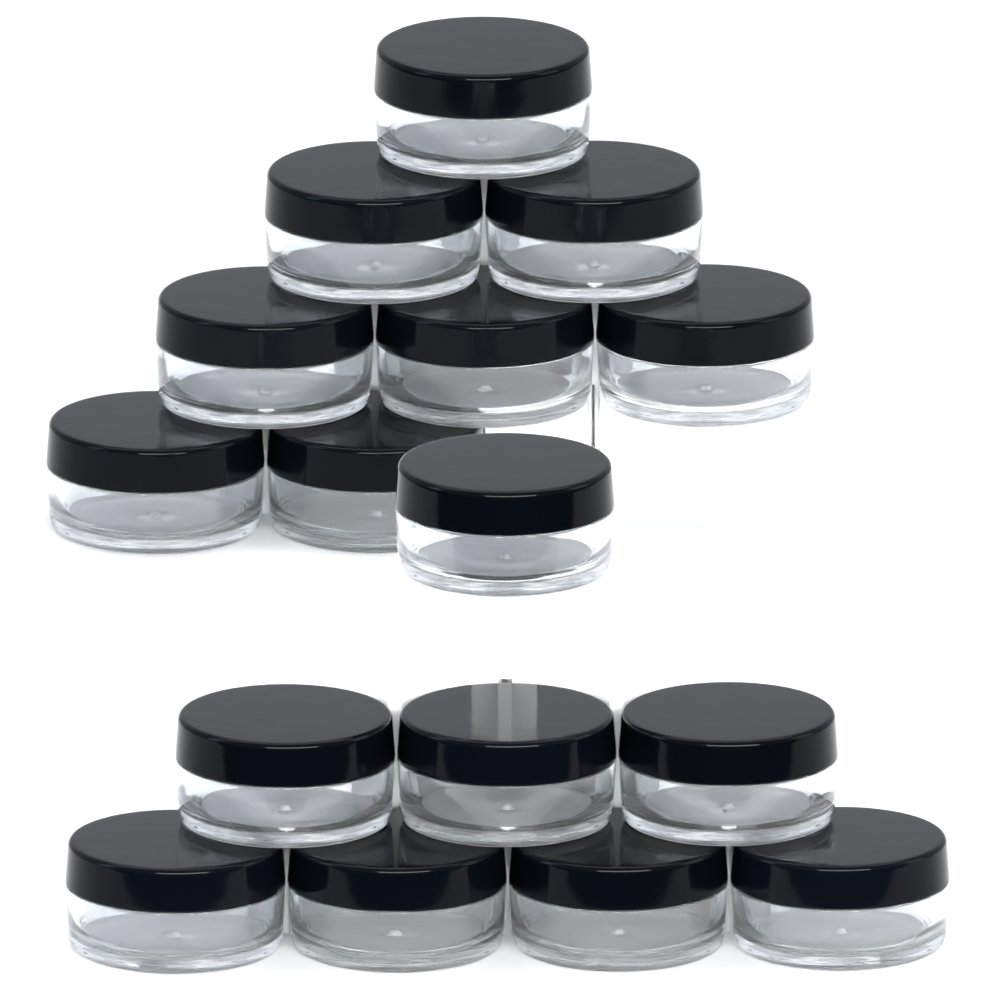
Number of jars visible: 16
